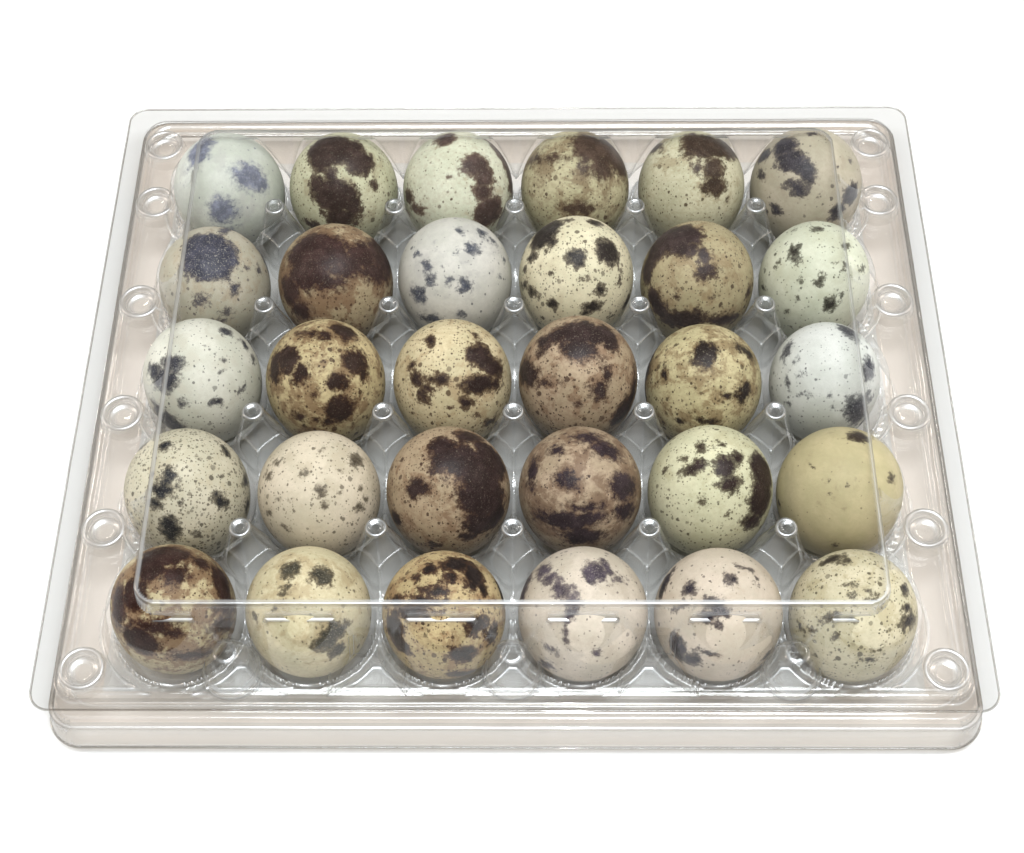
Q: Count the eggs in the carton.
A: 30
